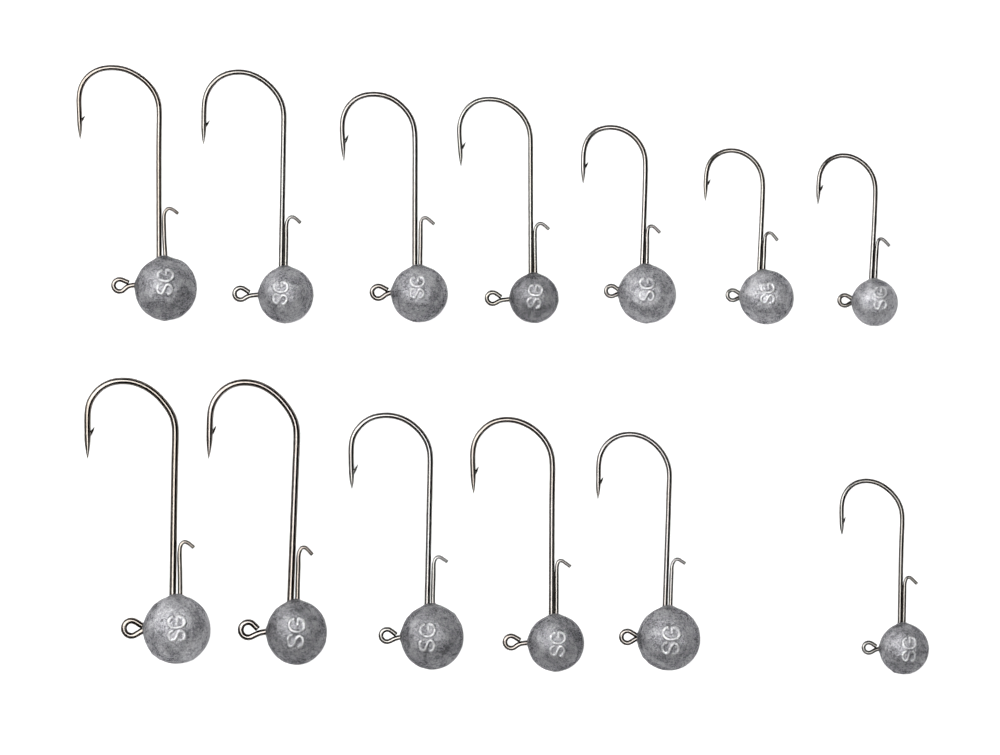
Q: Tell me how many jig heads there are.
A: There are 13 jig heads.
